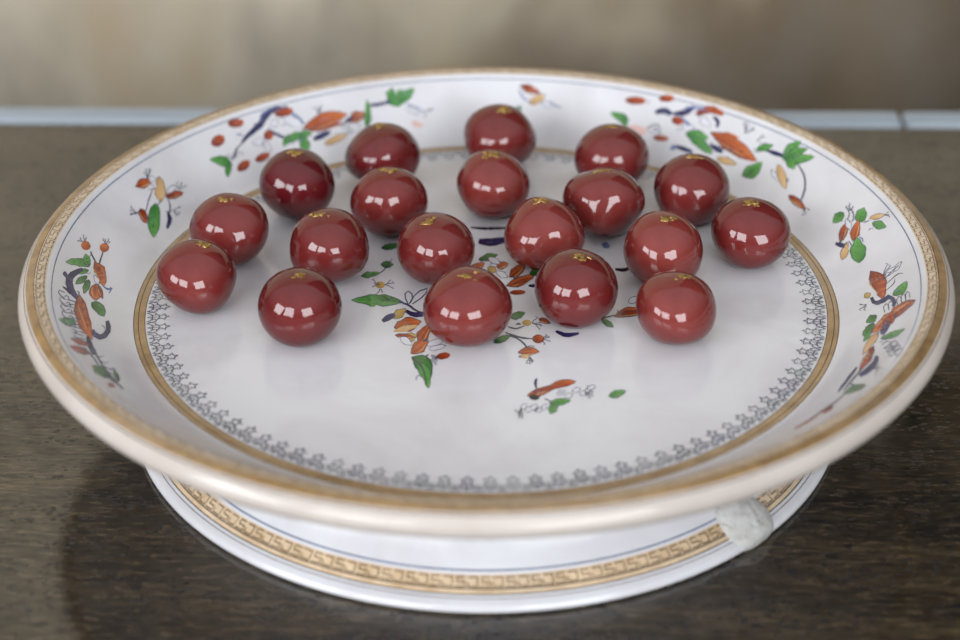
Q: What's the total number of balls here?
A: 19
